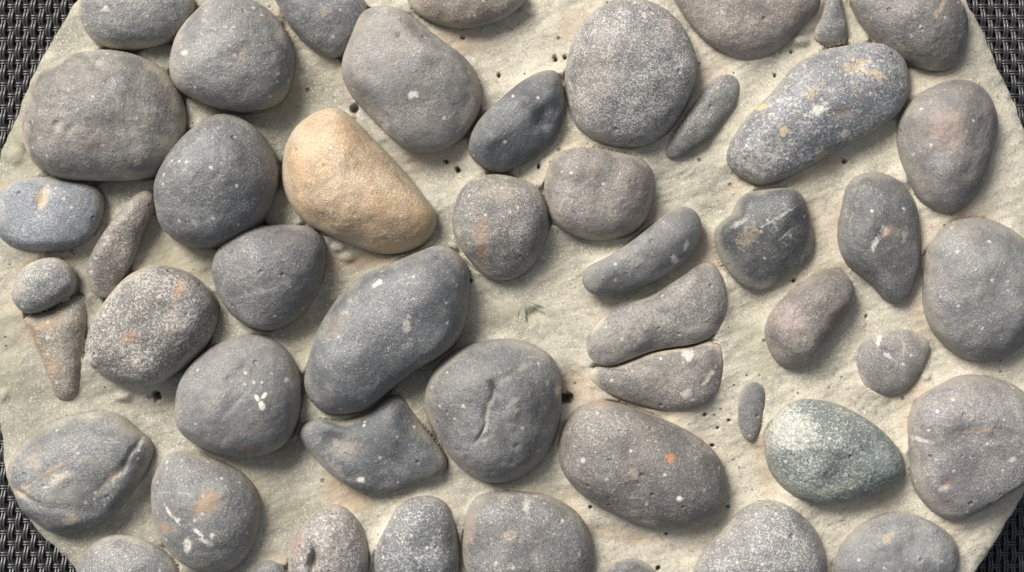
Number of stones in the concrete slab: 50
